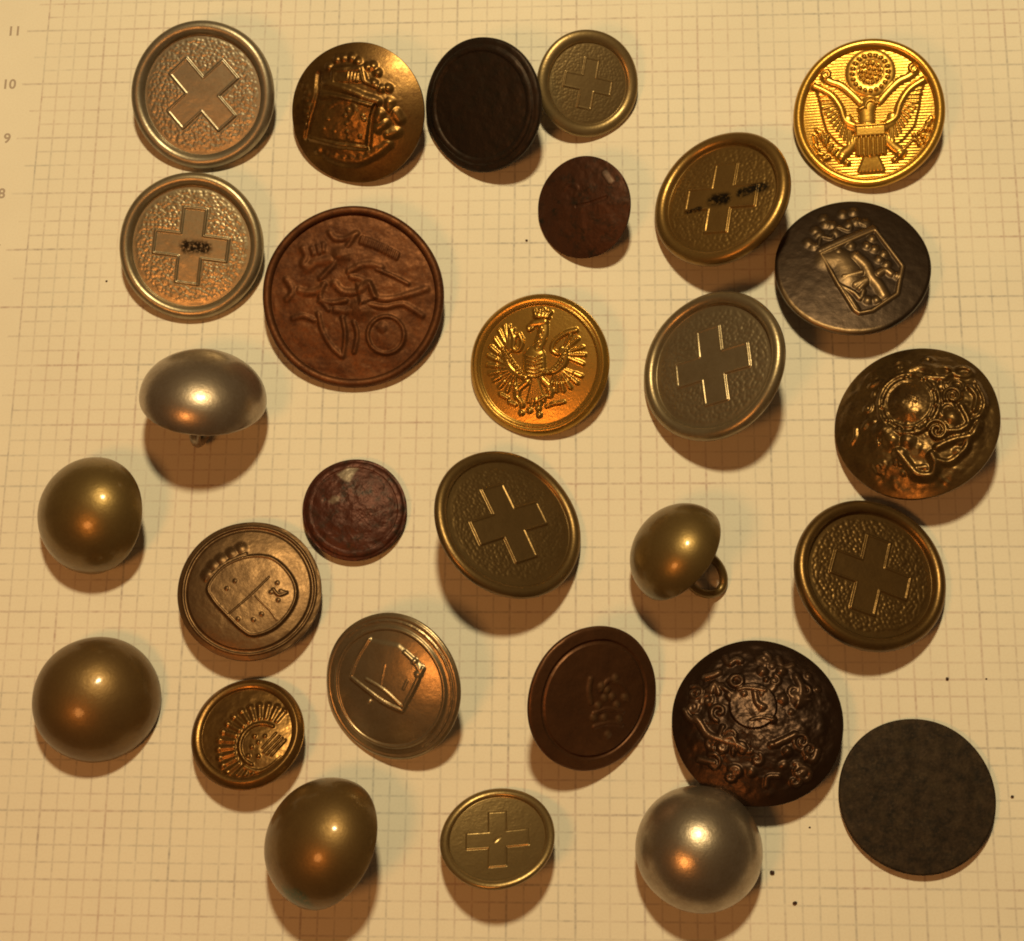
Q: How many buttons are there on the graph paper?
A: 29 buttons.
